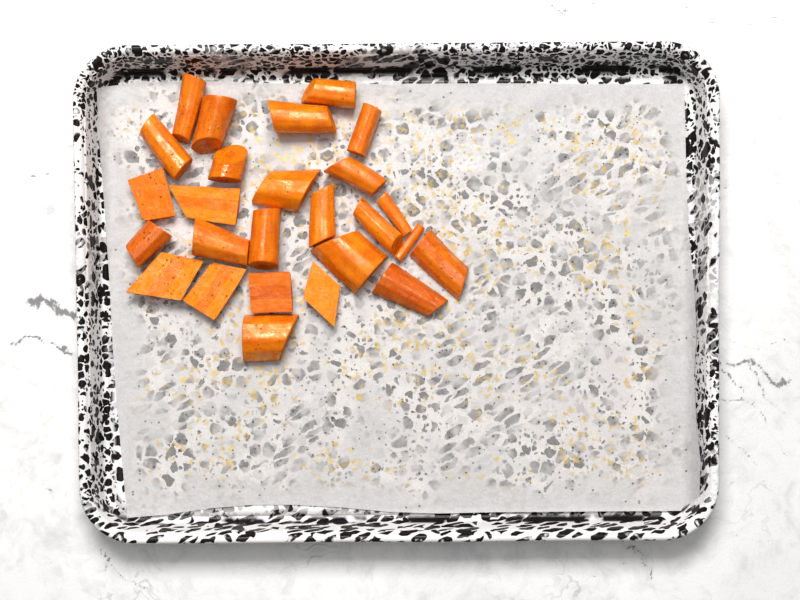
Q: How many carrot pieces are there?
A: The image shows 26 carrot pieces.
